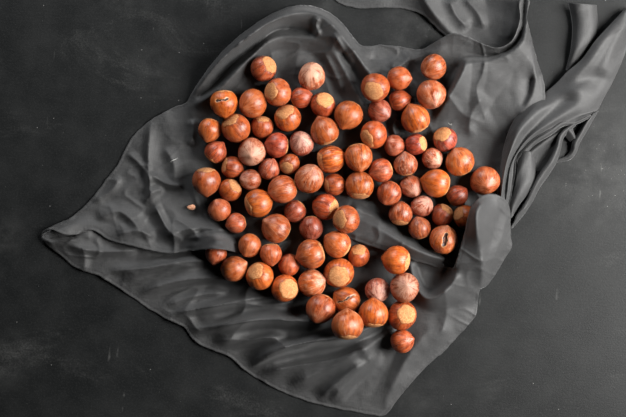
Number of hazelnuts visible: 84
